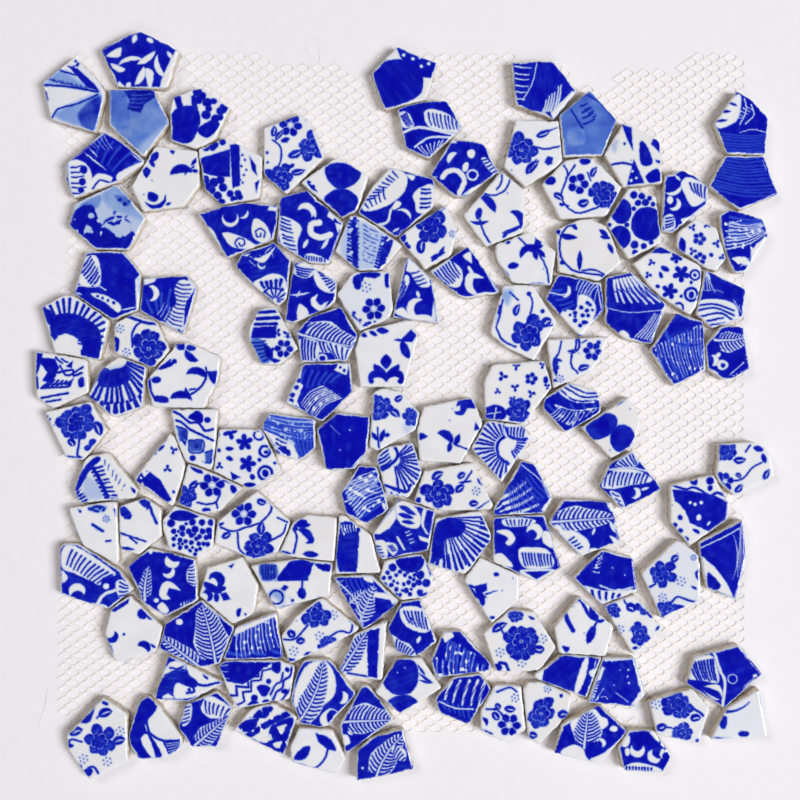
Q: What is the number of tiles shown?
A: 128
